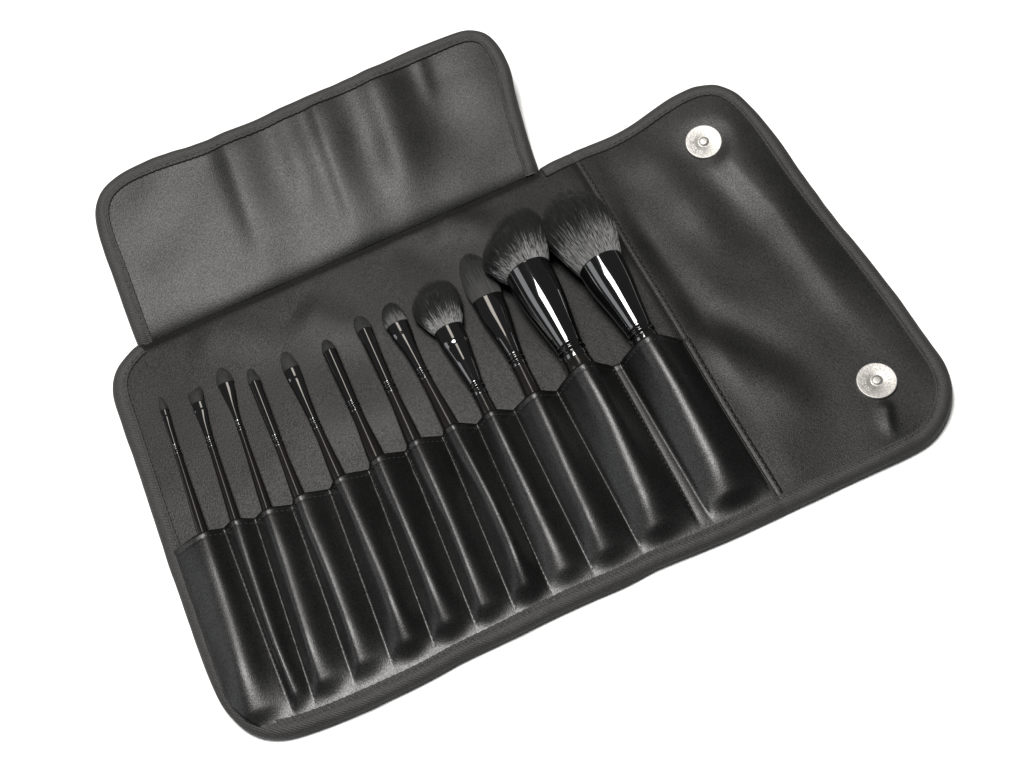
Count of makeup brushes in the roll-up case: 12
